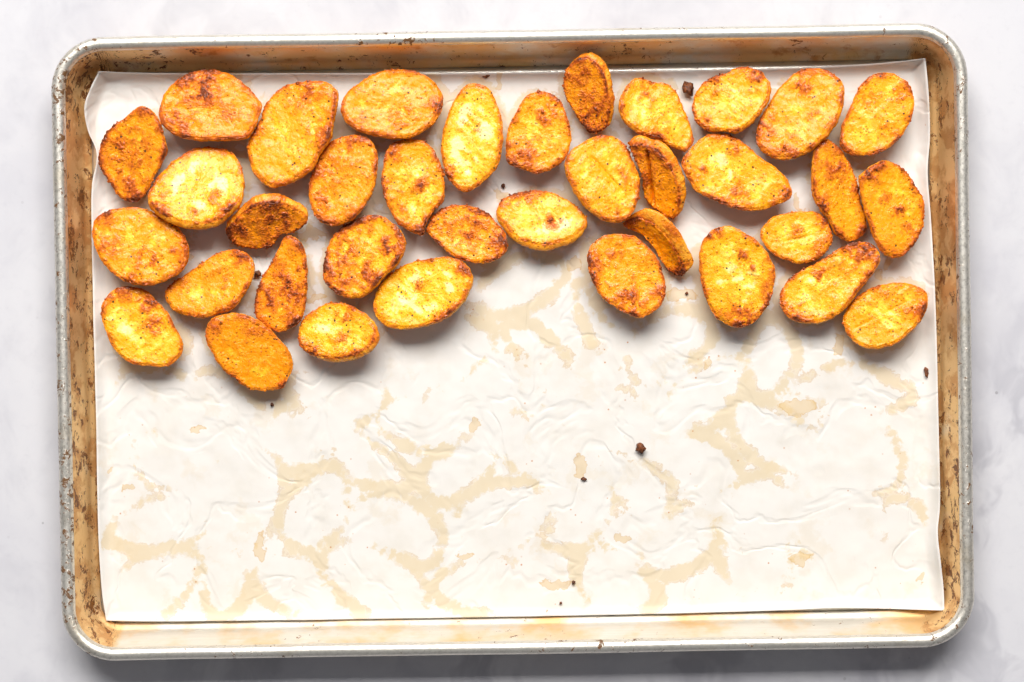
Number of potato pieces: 36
